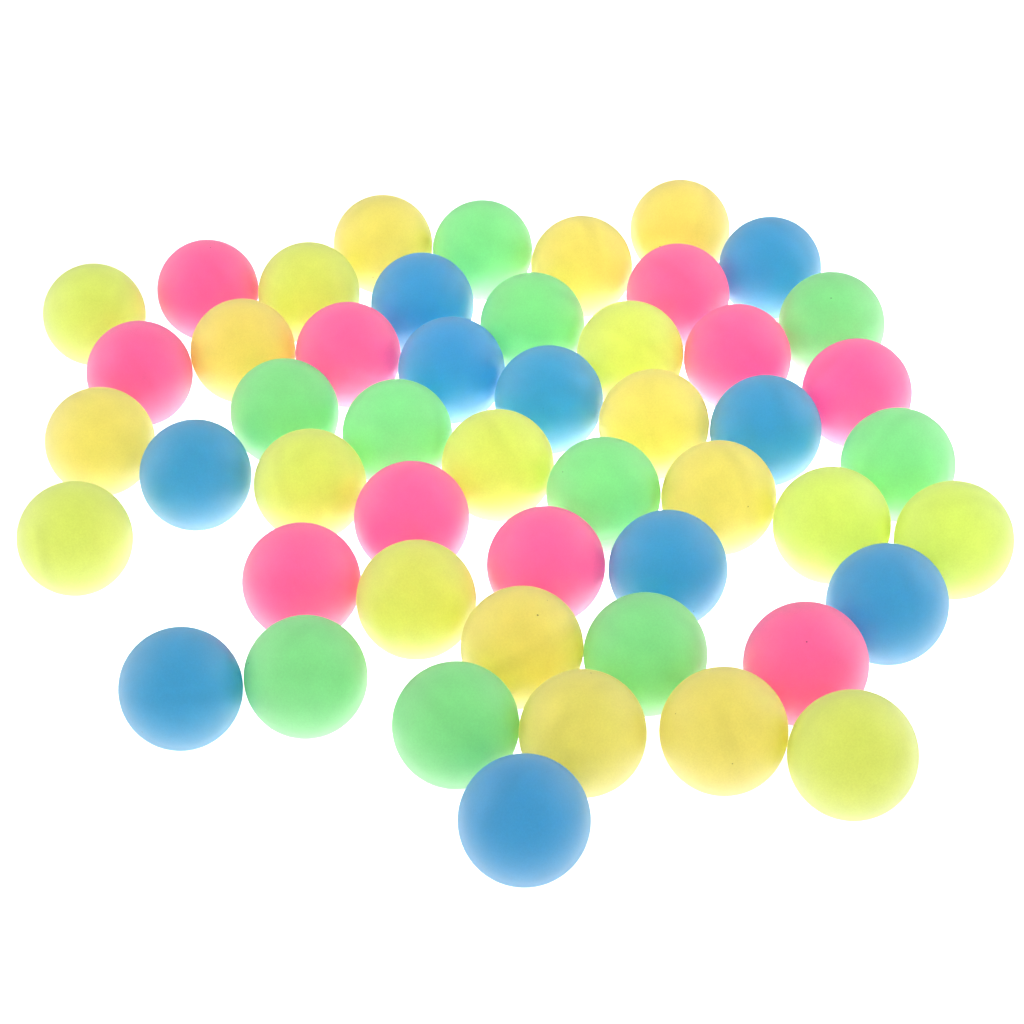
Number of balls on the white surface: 50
